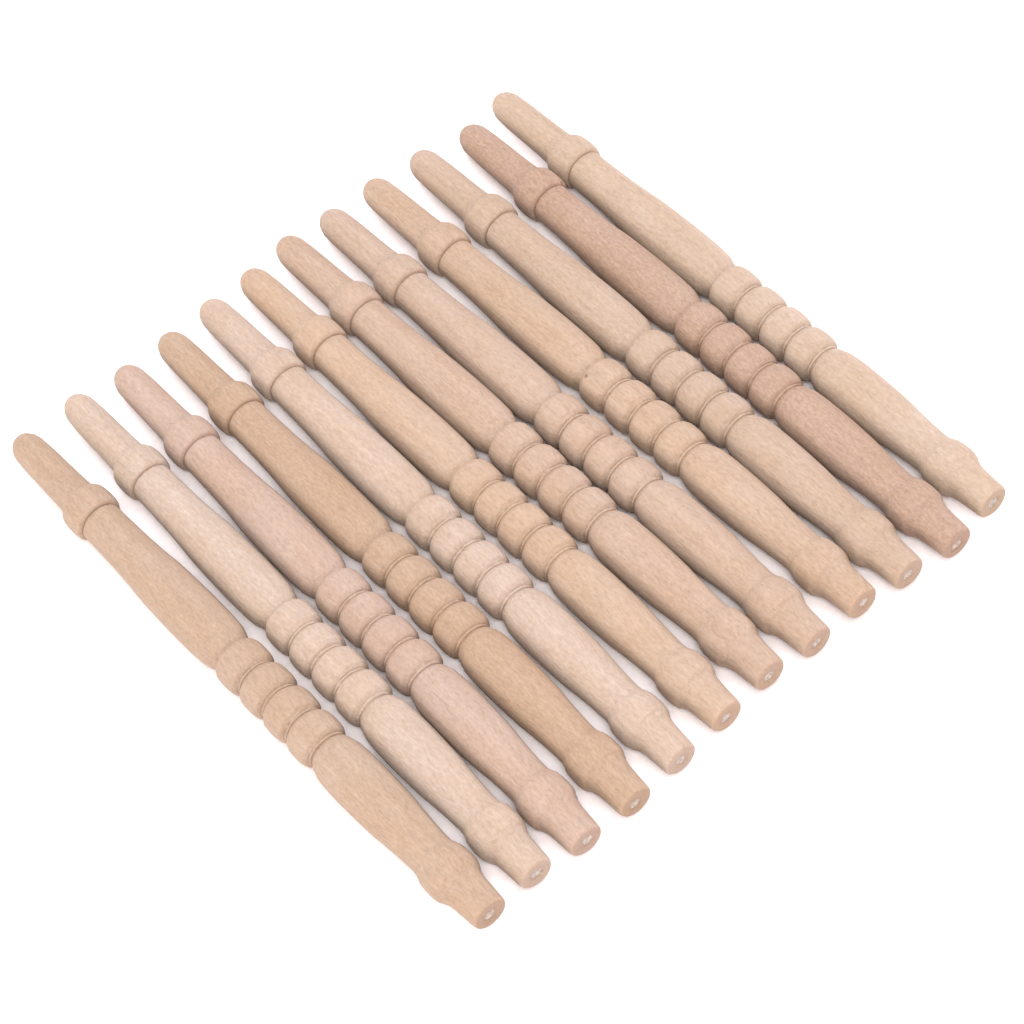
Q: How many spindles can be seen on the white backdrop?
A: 12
